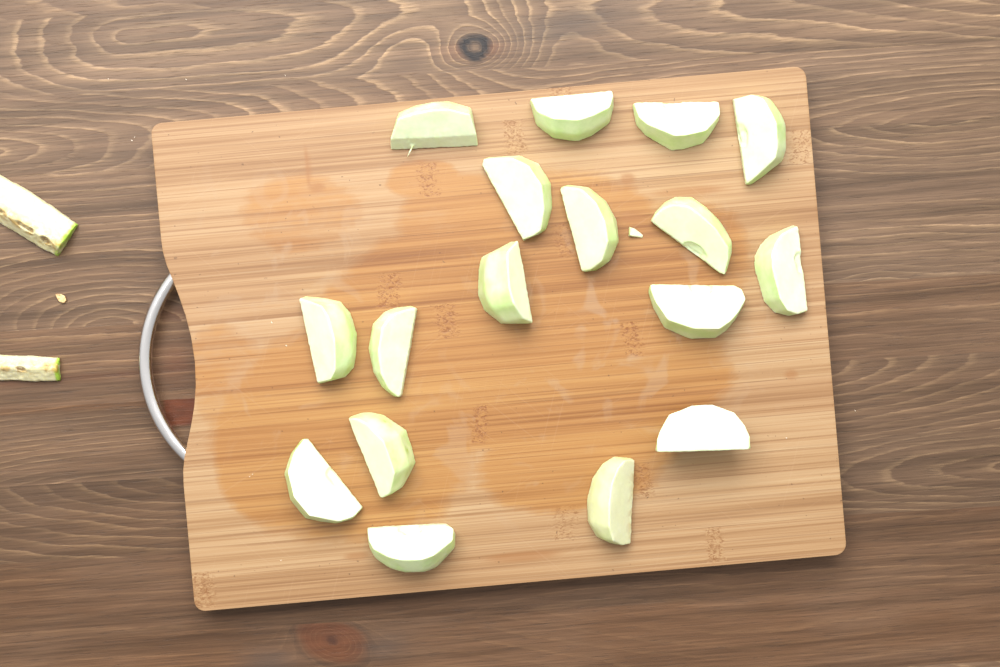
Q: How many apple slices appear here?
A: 17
